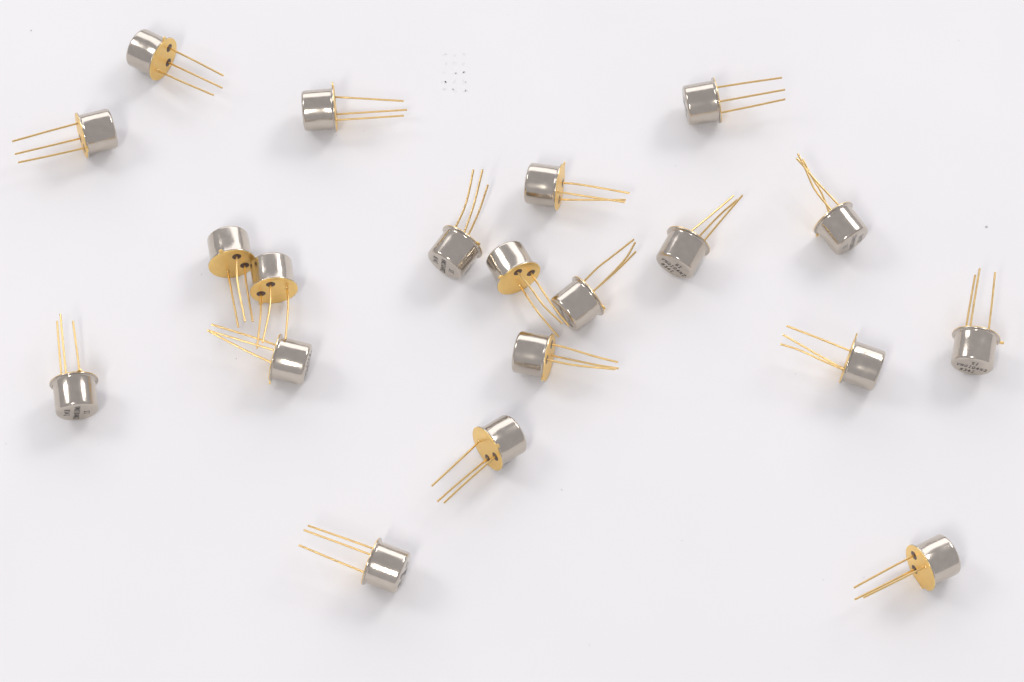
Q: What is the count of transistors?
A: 20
